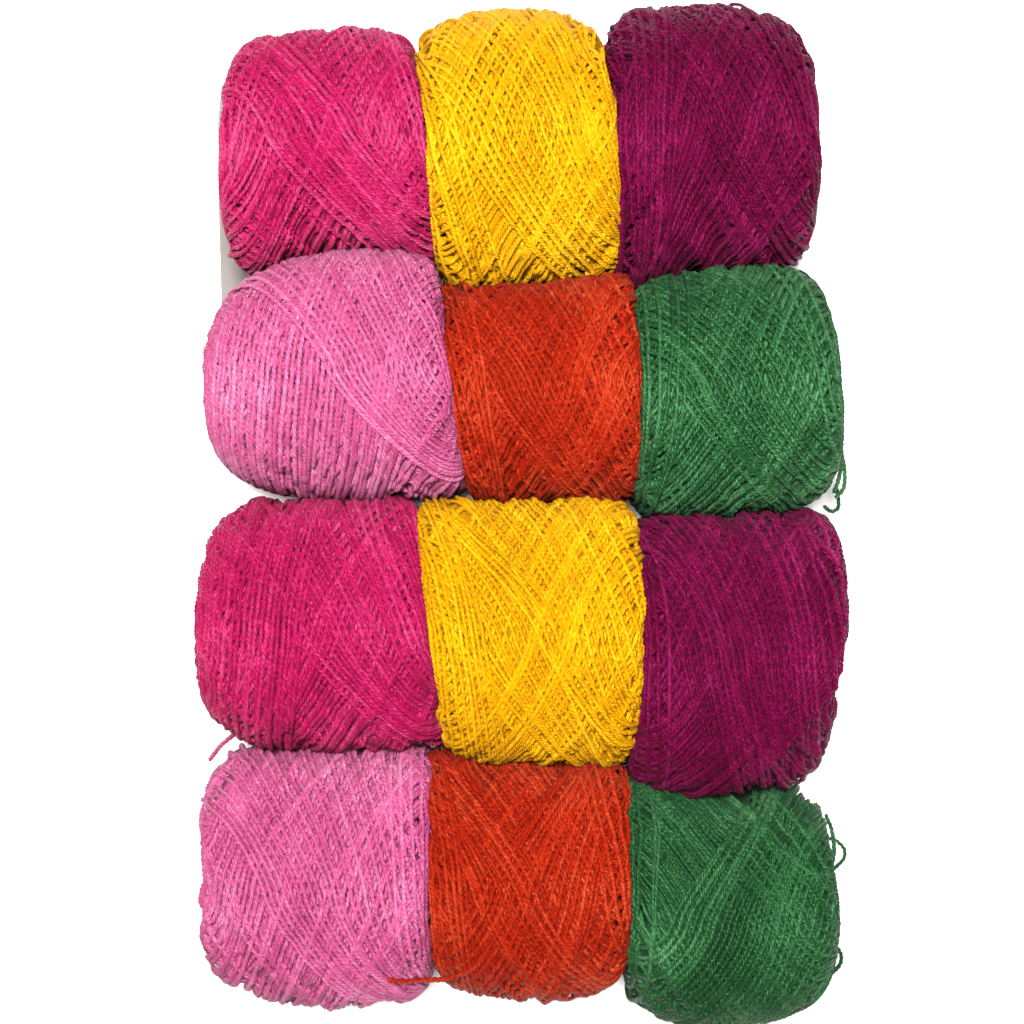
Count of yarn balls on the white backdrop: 12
